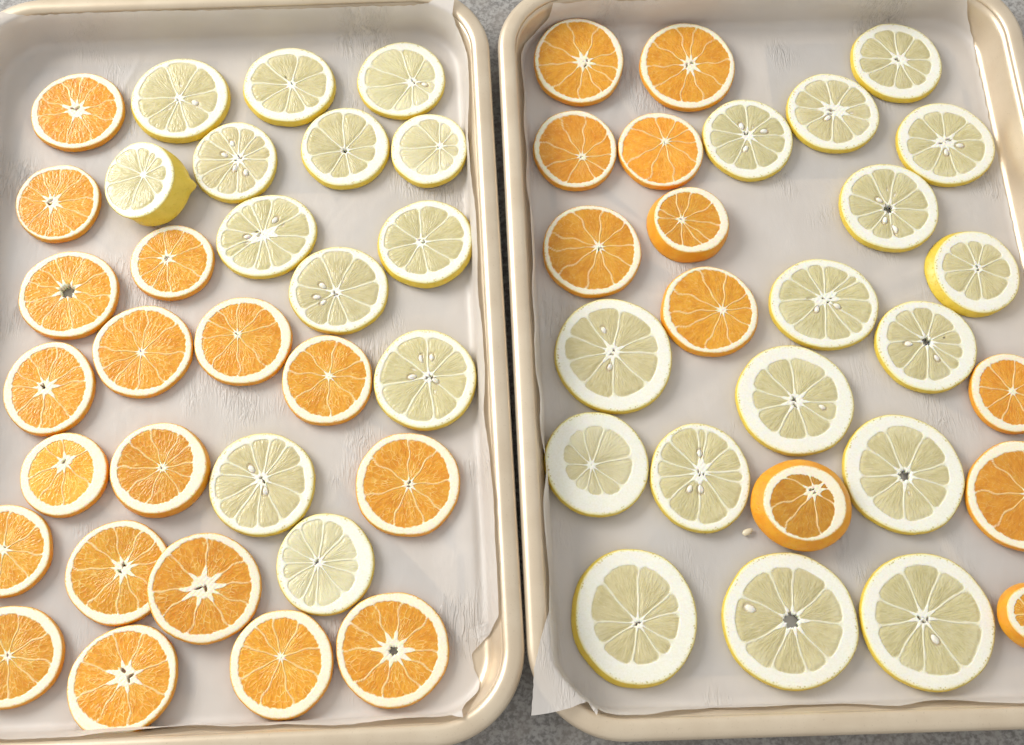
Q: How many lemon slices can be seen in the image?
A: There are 29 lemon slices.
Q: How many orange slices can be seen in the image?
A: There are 29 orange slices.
